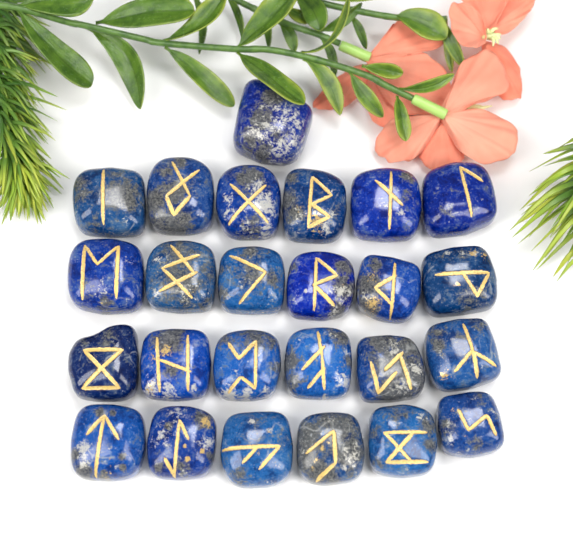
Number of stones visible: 25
